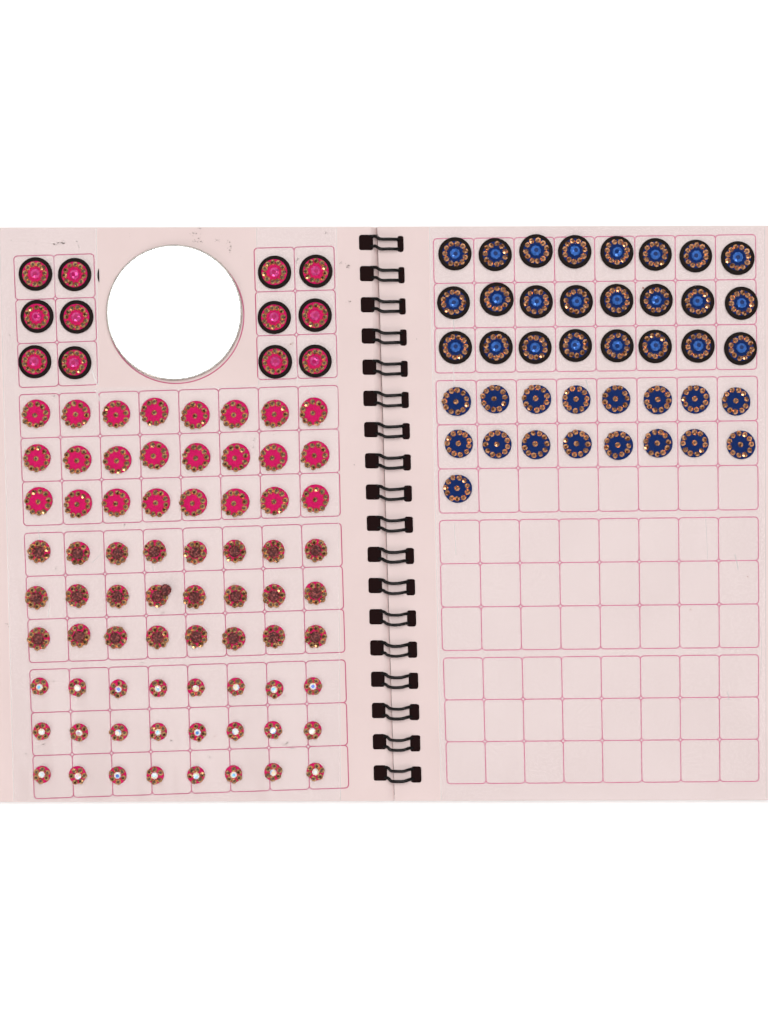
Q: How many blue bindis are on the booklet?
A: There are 41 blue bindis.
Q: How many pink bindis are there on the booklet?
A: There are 84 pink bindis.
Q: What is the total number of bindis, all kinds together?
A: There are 125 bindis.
